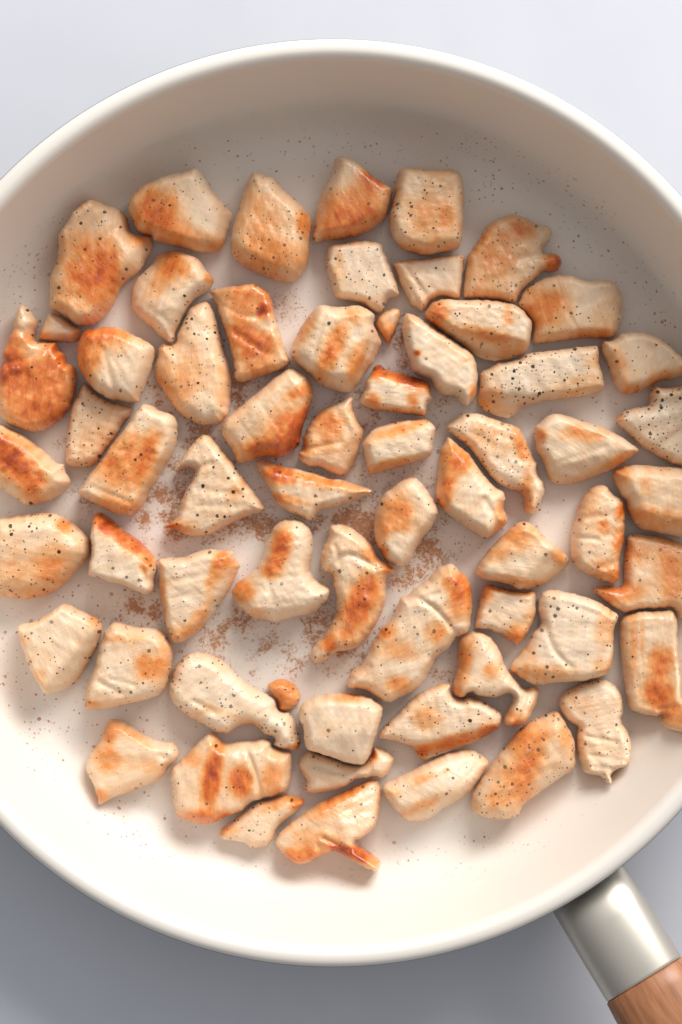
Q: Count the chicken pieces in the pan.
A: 63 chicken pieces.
